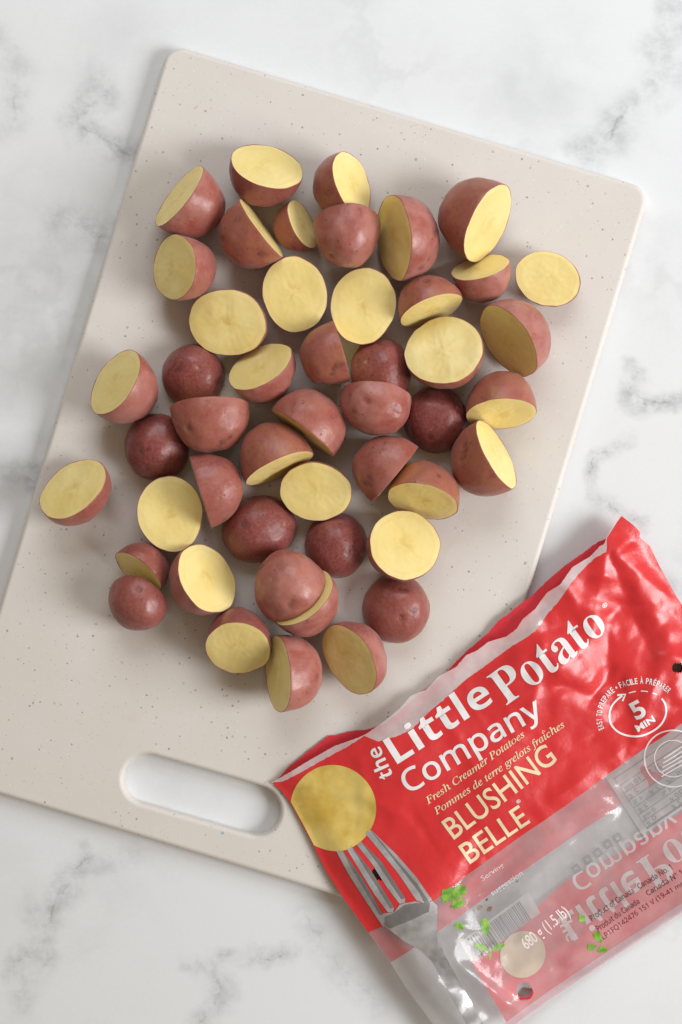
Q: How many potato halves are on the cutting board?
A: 48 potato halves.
